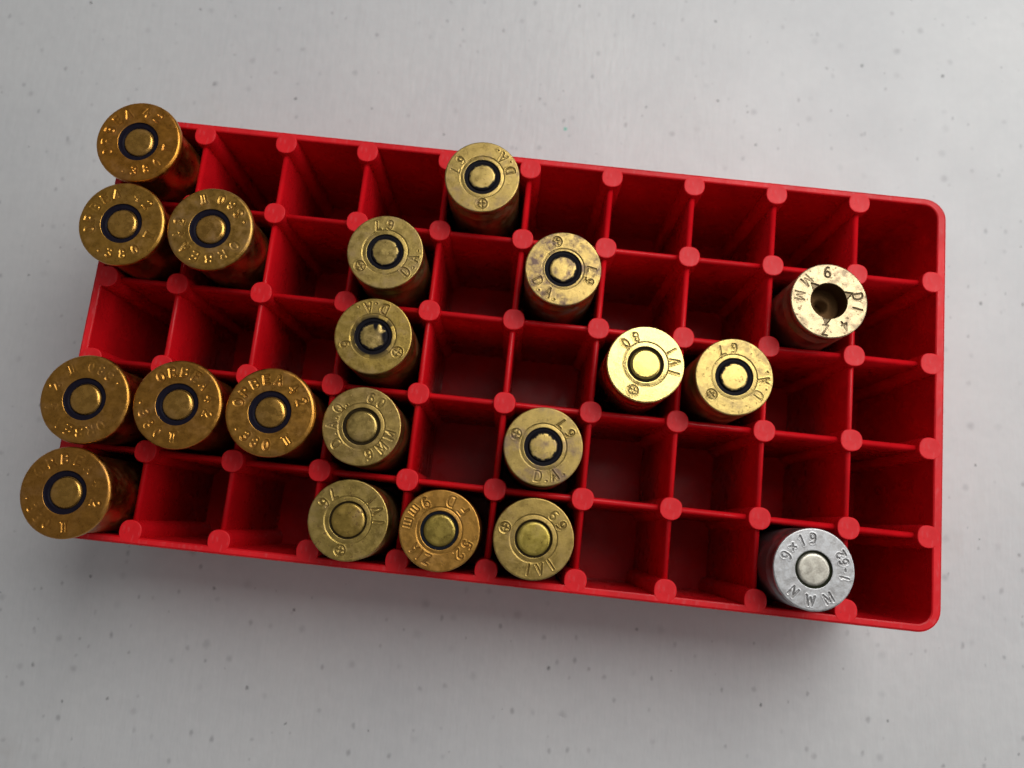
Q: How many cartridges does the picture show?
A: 20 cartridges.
